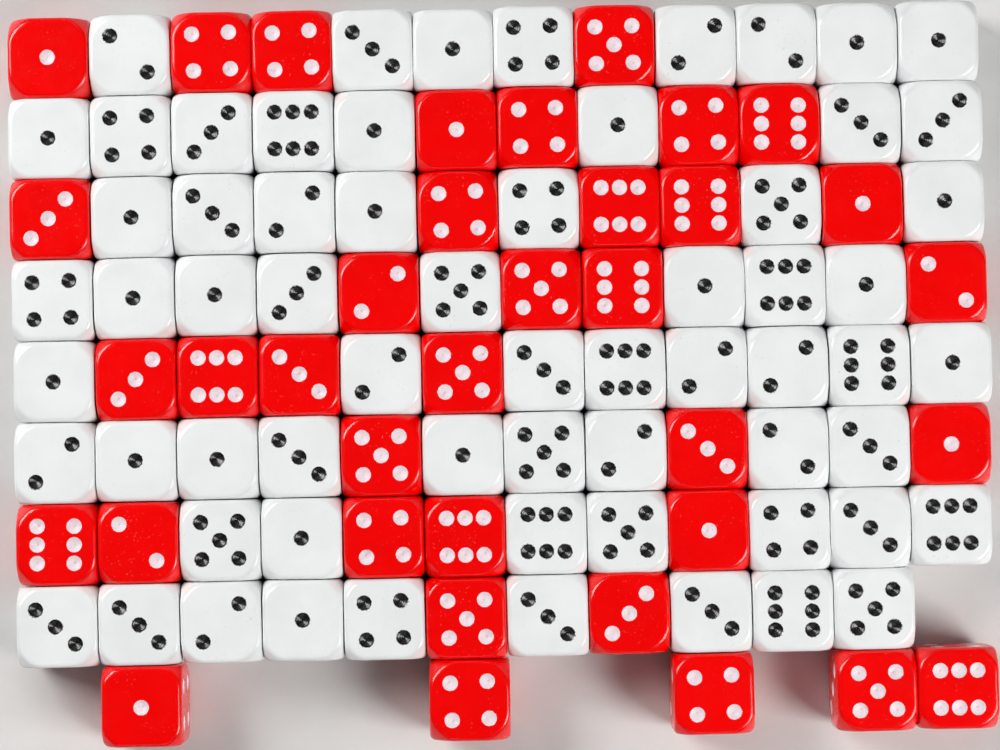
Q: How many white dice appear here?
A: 64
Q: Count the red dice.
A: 36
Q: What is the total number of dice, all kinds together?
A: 100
